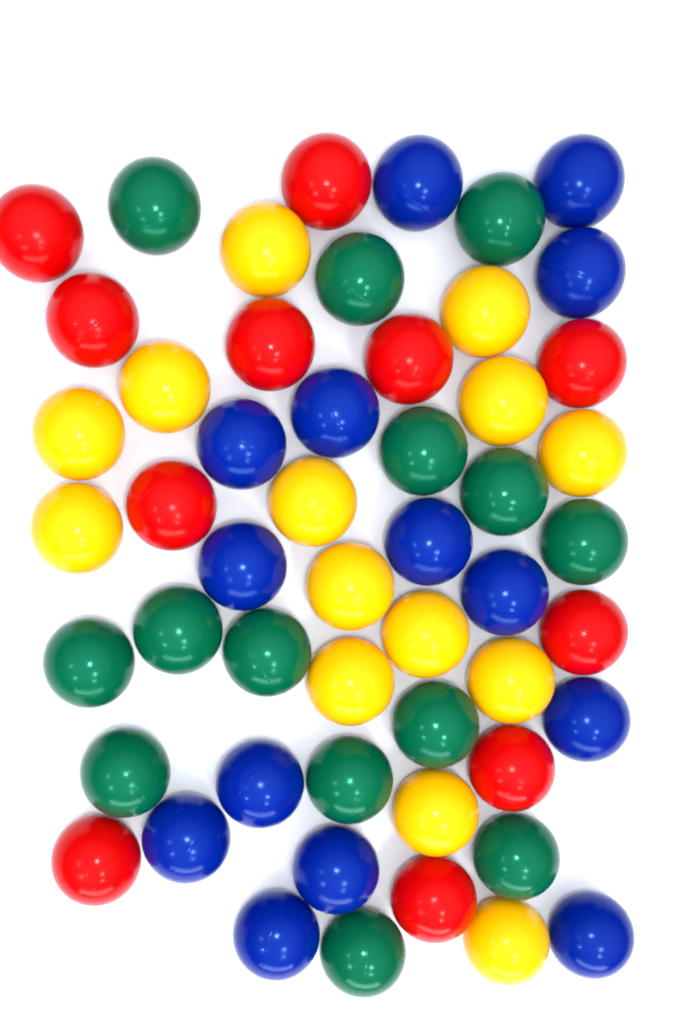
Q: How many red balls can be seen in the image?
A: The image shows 11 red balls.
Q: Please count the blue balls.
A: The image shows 14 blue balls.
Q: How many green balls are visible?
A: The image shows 14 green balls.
